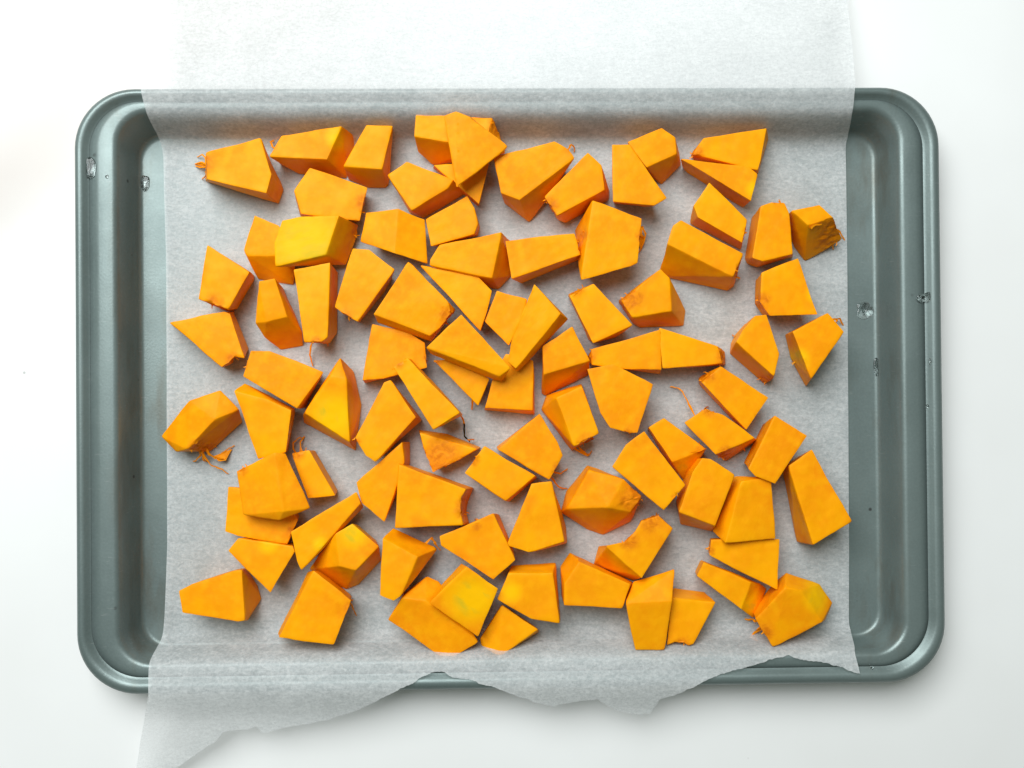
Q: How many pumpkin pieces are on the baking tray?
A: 90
